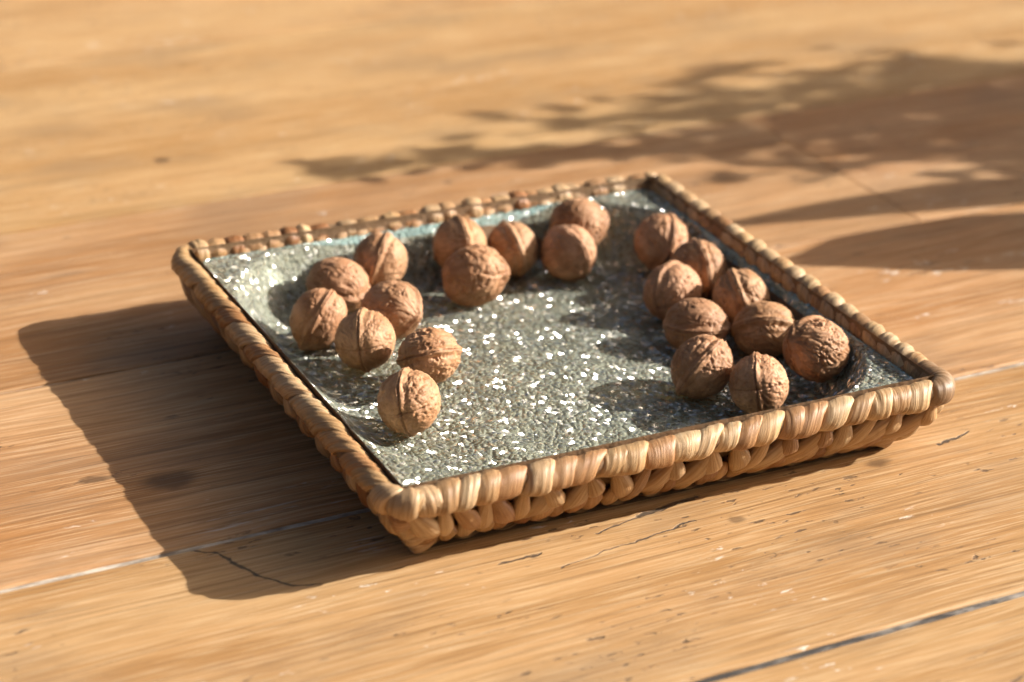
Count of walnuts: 21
